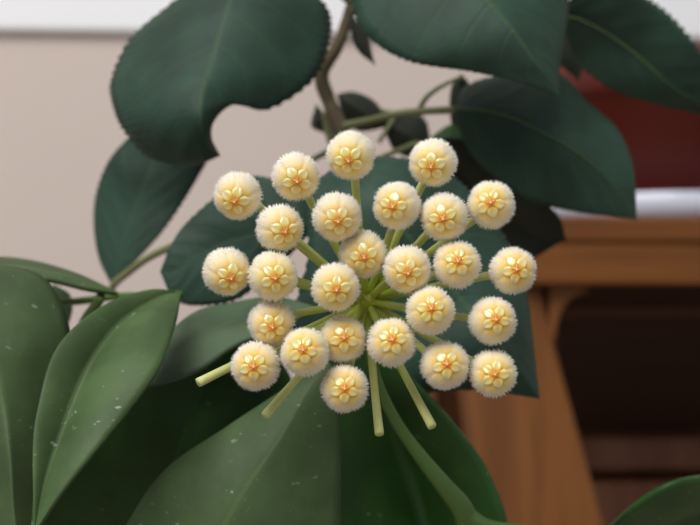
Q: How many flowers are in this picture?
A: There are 26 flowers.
